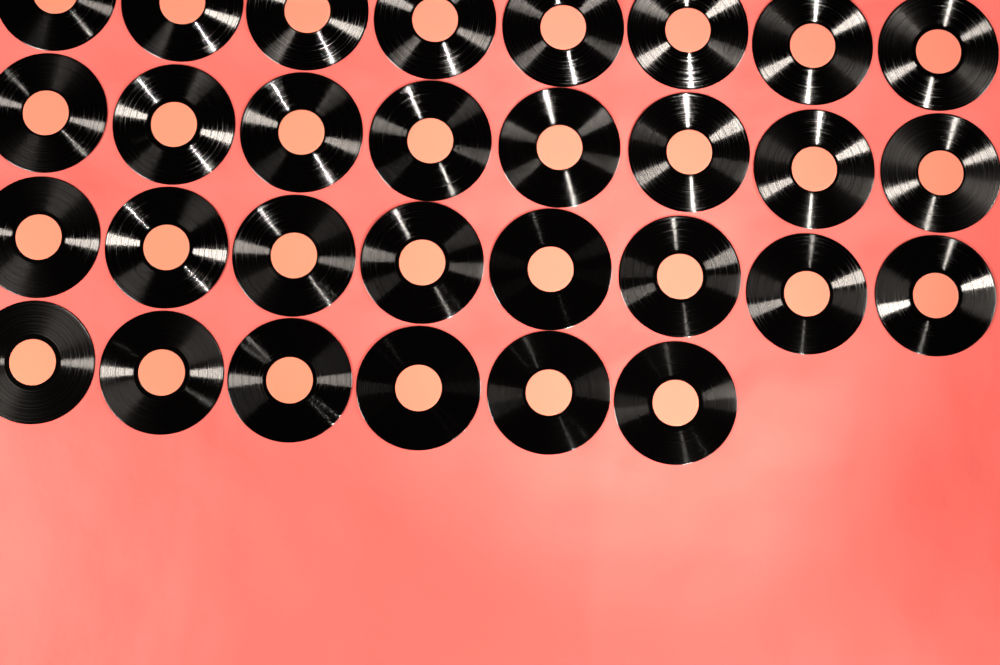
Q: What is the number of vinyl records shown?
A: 30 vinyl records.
